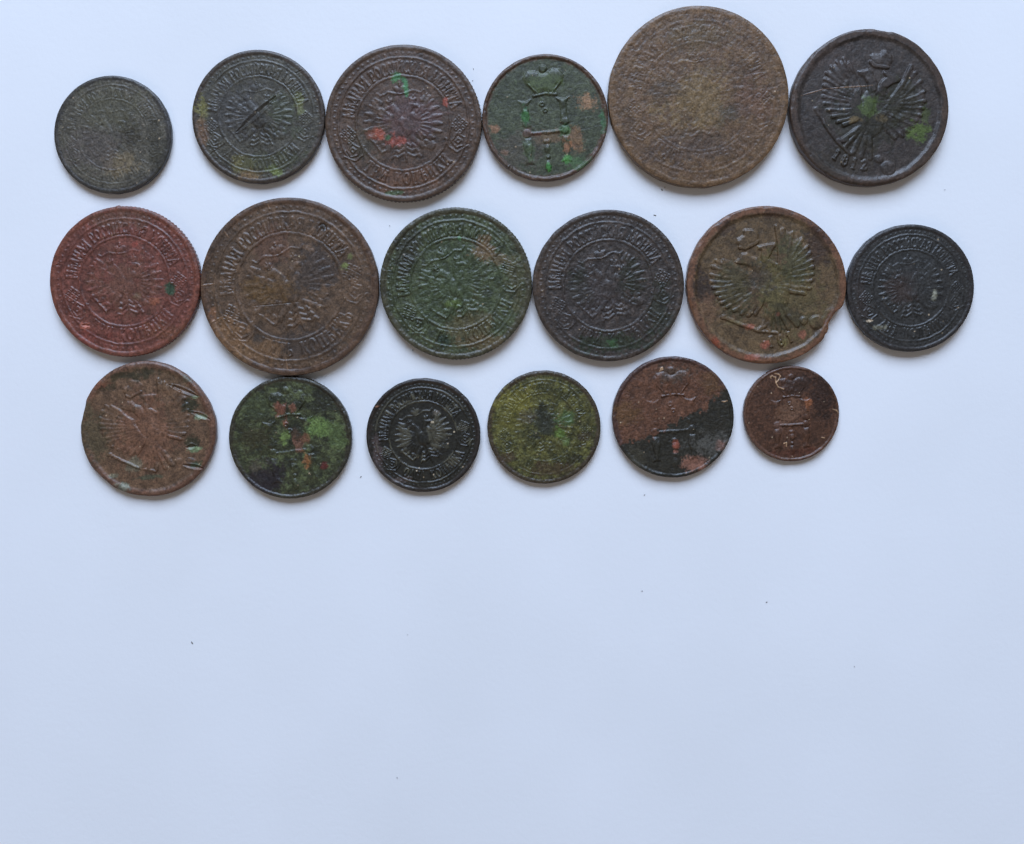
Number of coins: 18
